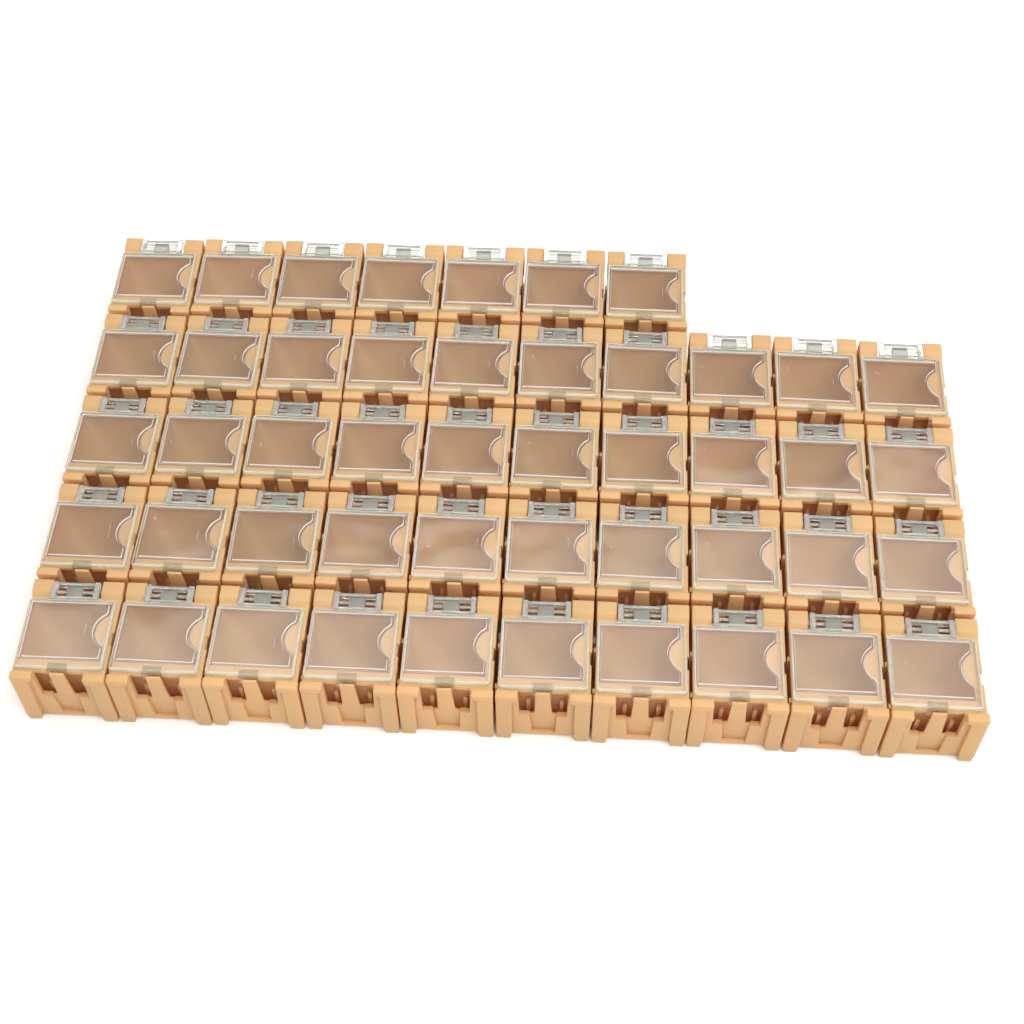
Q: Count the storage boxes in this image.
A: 47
